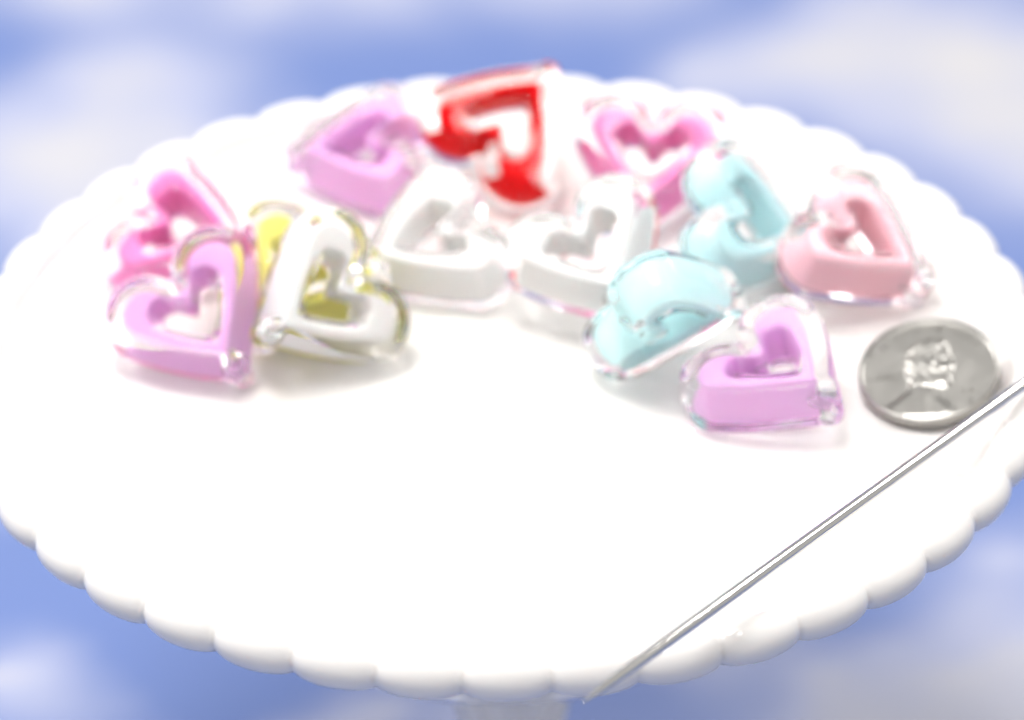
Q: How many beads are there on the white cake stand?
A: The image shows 13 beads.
